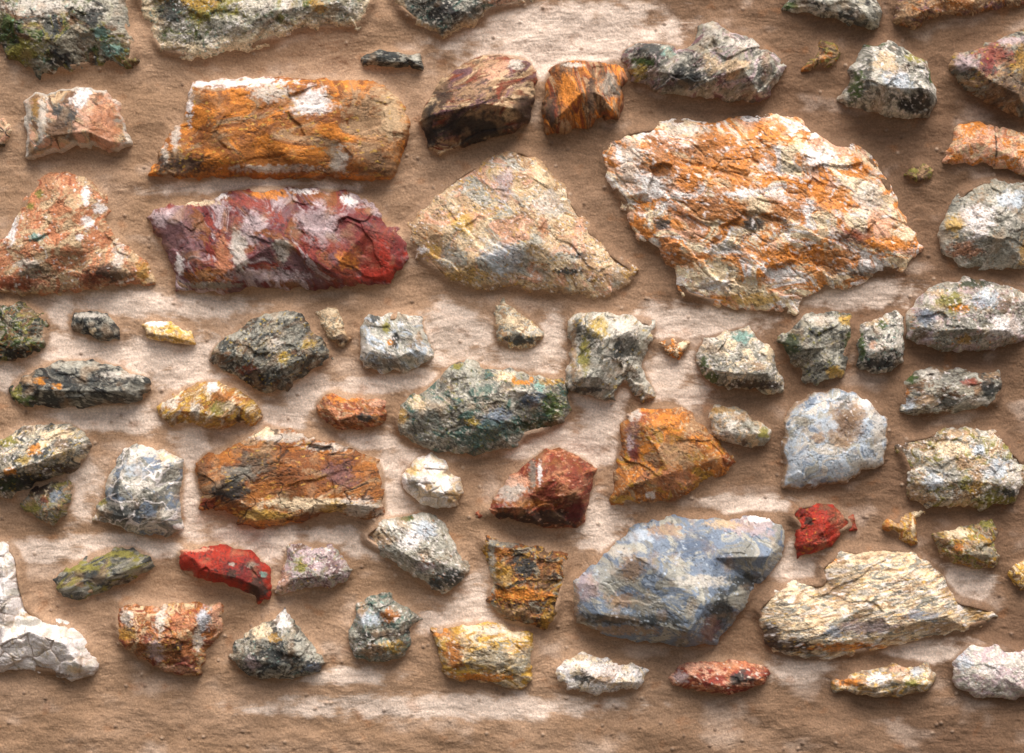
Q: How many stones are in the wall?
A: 70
